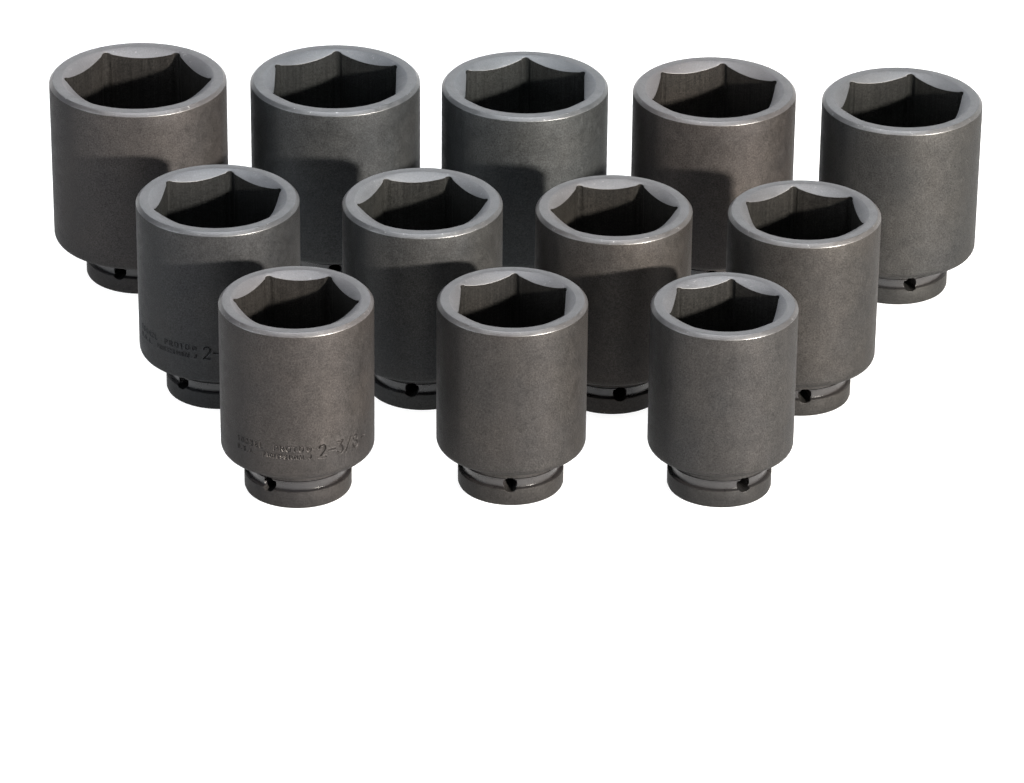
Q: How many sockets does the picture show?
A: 12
